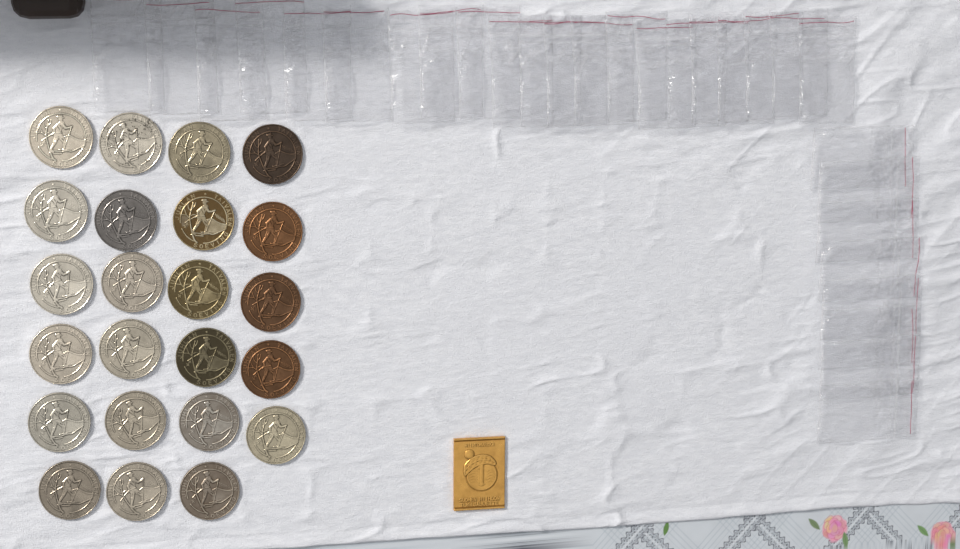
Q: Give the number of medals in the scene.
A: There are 23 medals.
